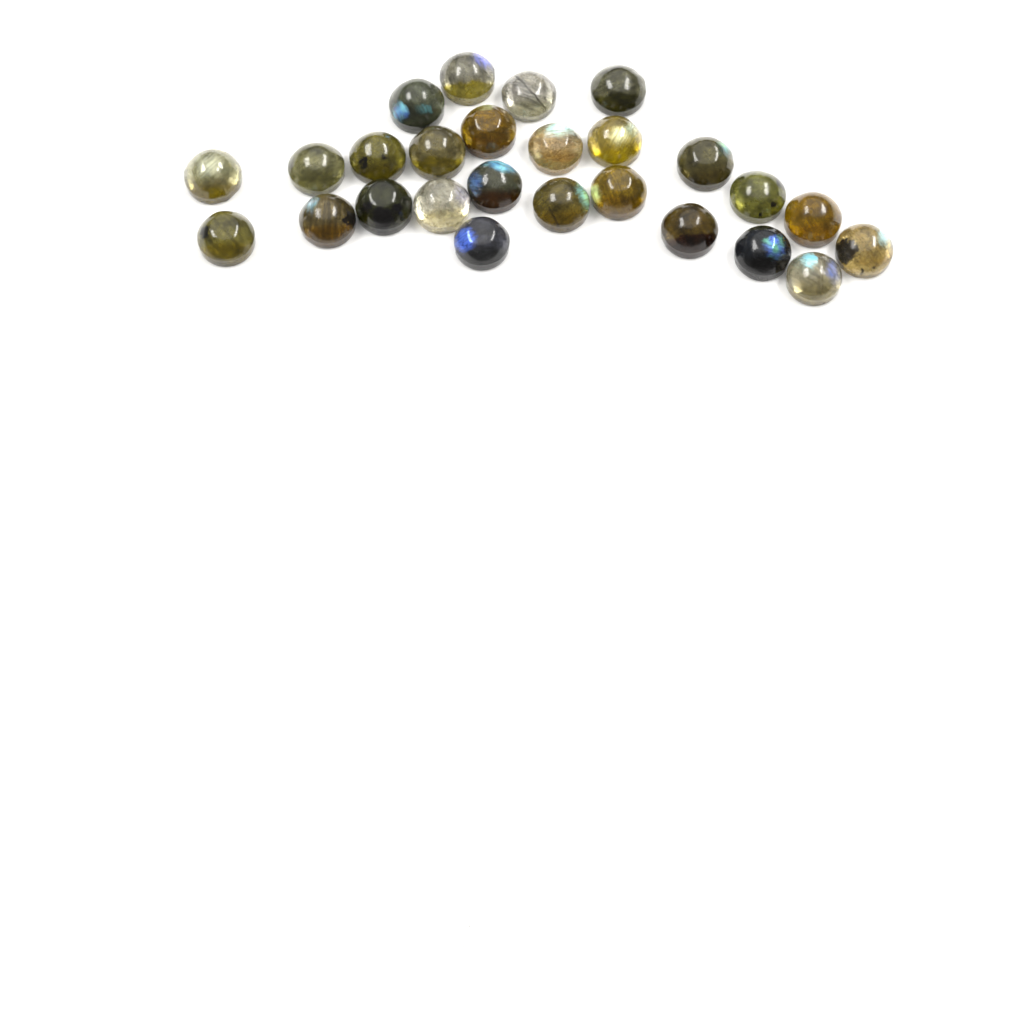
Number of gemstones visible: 26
